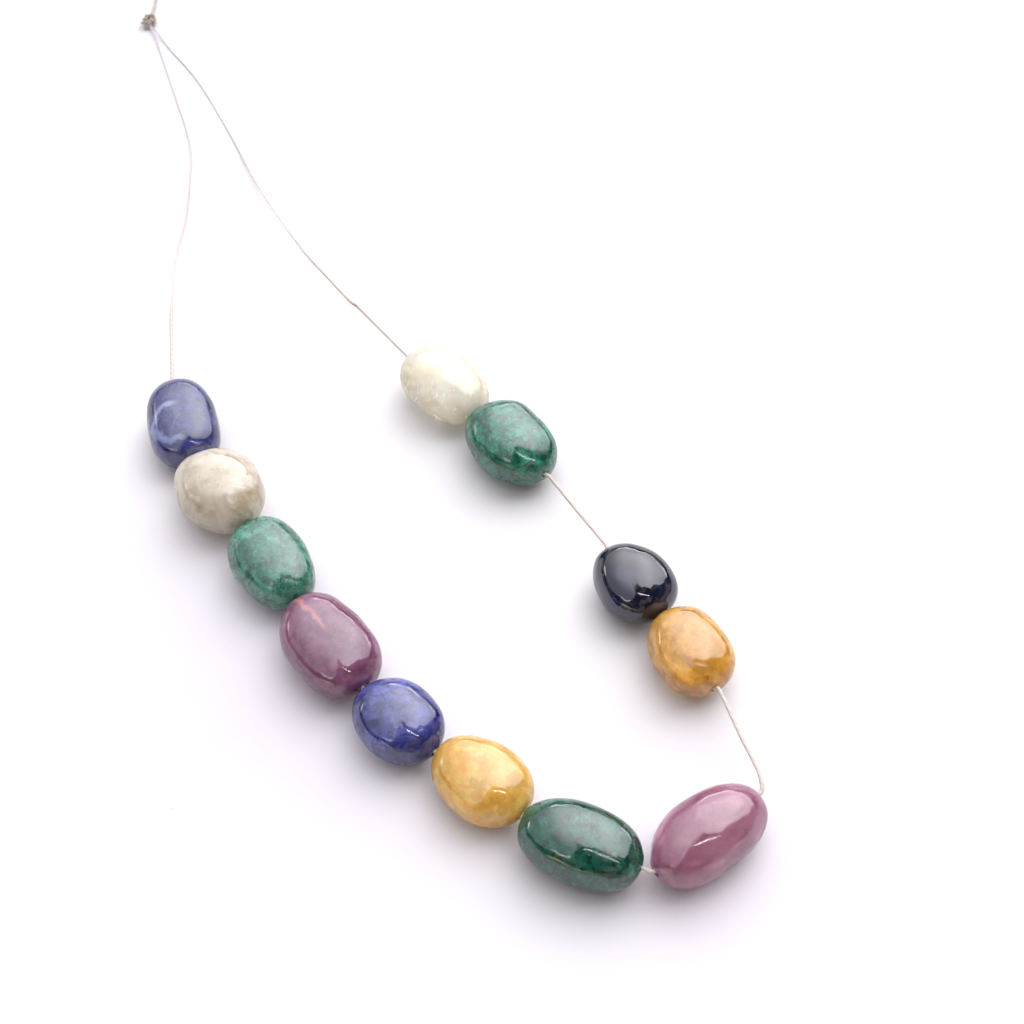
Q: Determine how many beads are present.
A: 12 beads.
